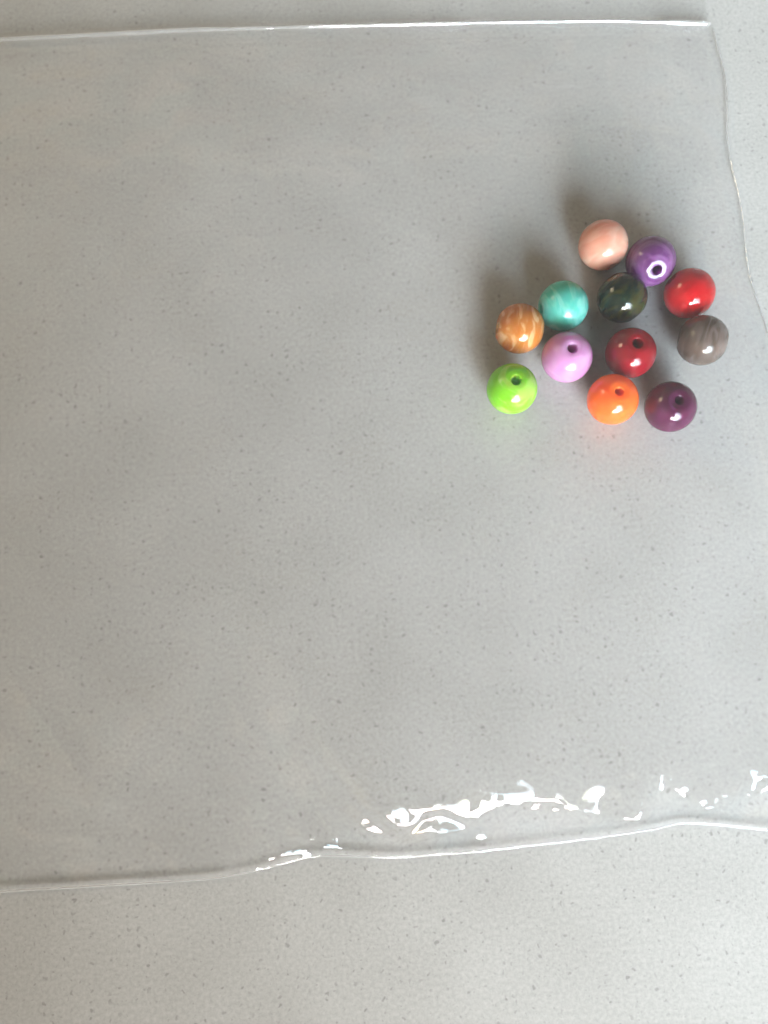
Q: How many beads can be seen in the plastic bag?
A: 12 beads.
